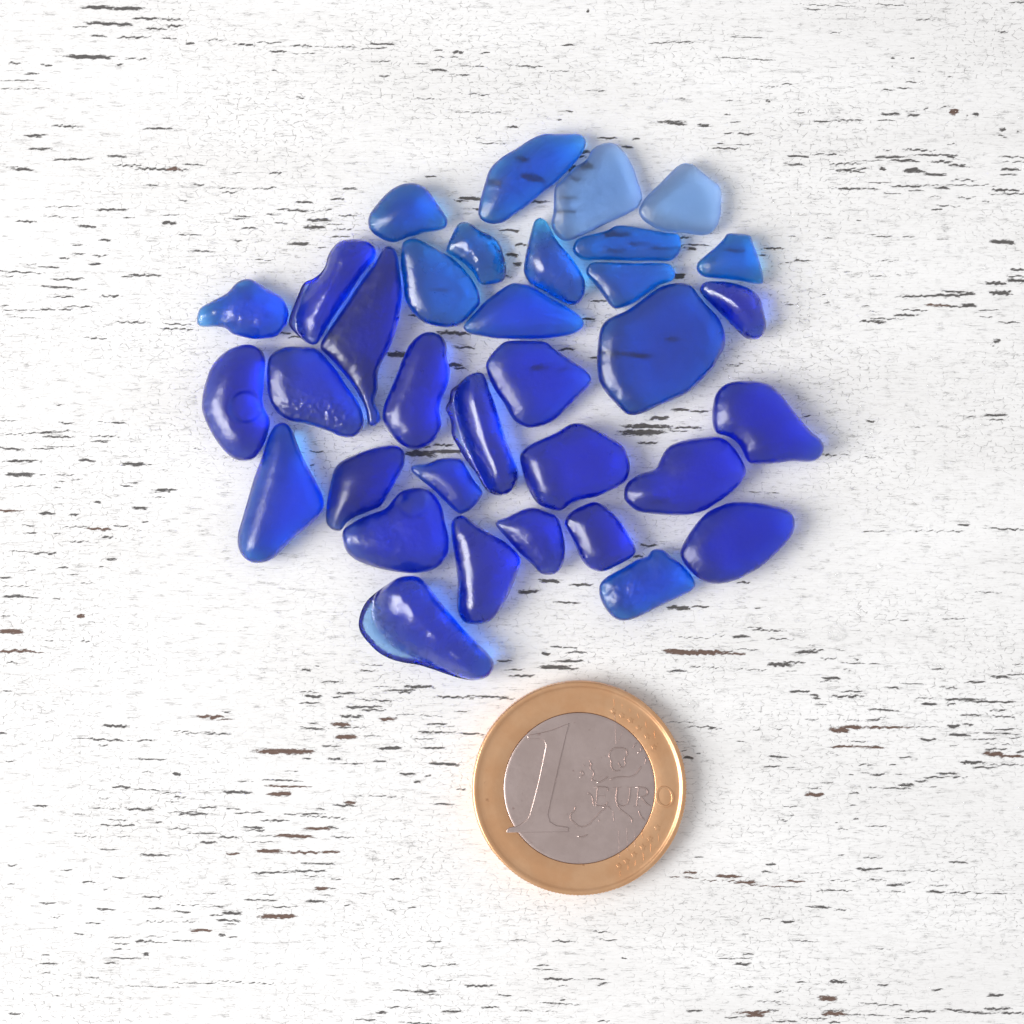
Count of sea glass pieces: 34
